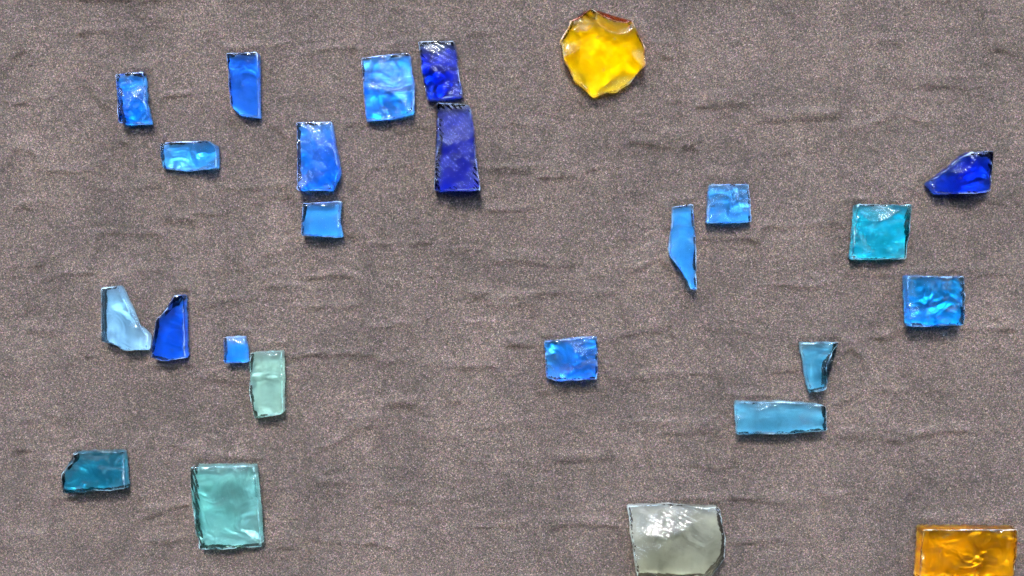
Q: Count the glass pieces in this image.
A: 25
